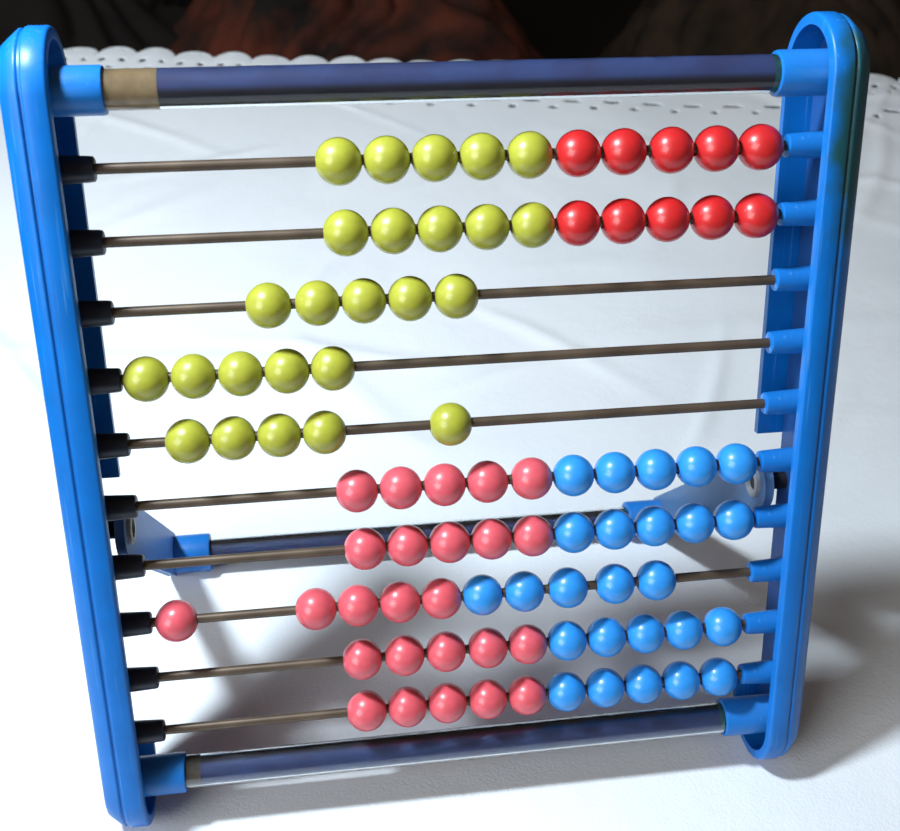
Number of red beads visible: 10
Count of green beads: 25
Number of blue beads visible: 25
